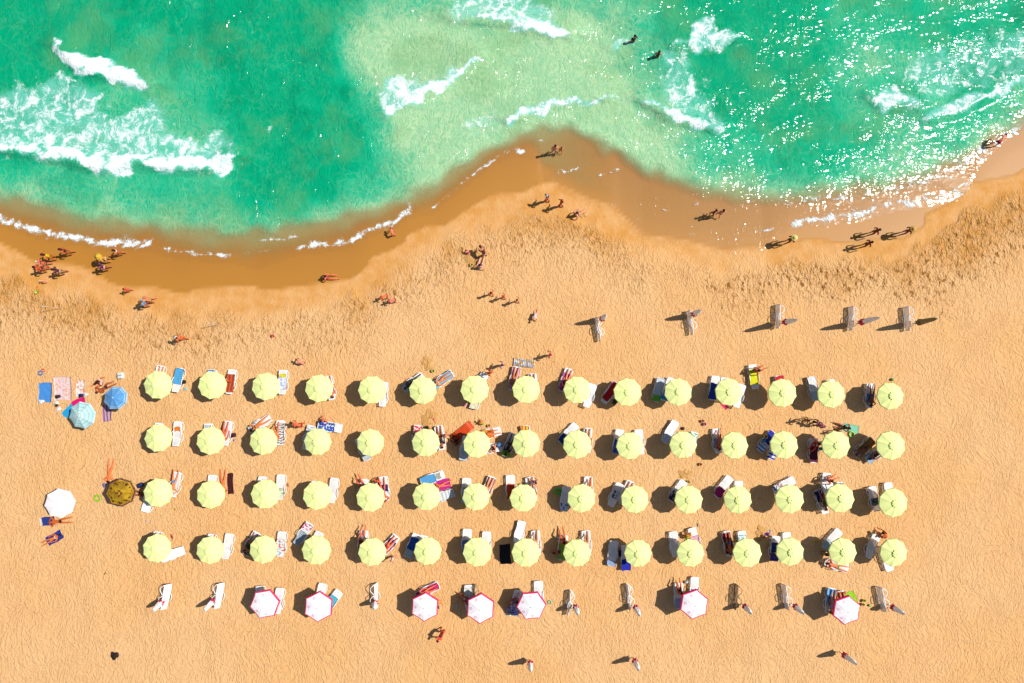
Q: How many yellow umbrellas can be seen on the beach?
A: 60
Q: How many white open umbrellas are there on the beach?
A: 8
